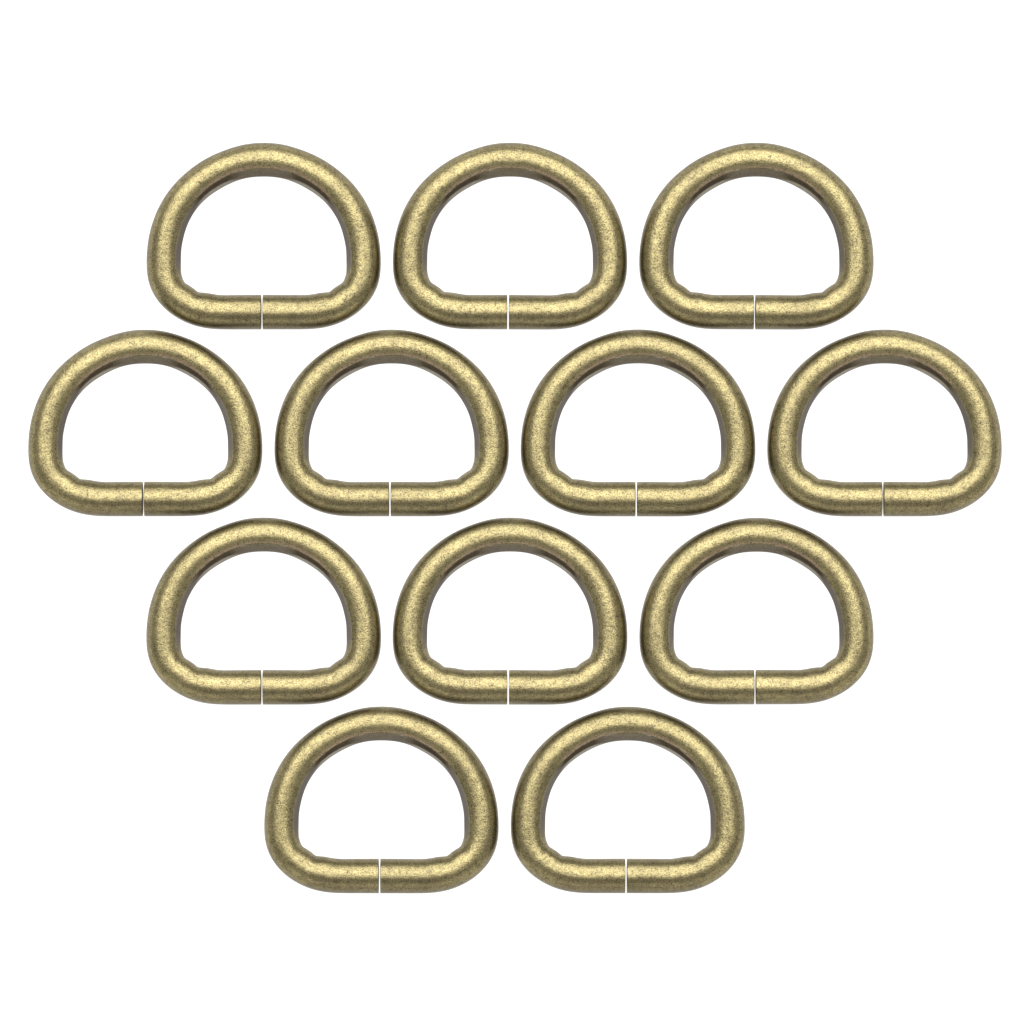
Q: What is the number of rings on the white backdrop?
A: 12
